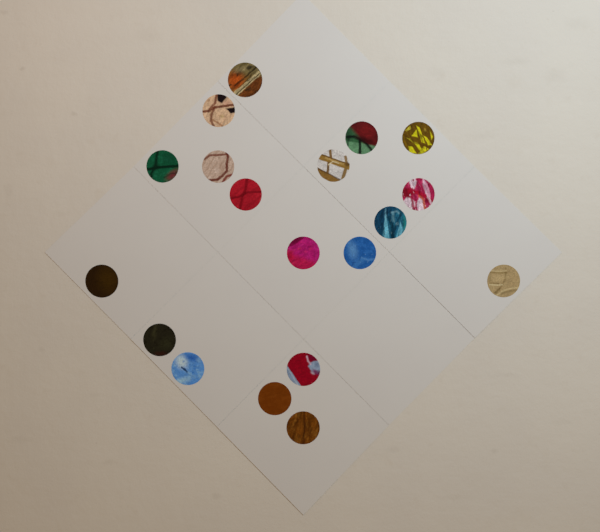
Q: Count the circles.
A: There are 19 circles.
